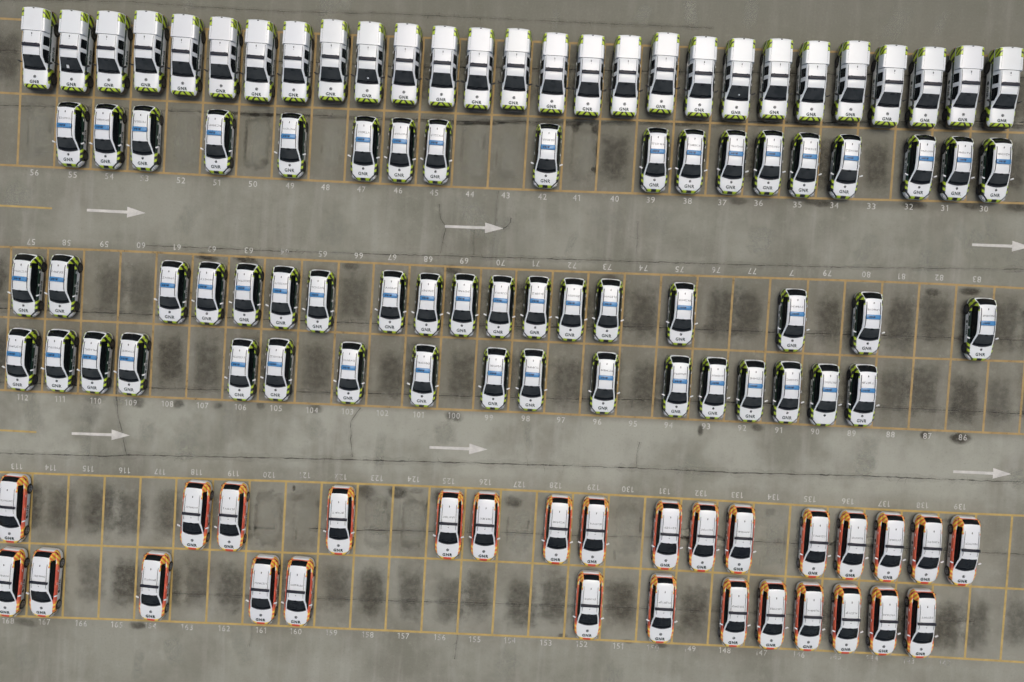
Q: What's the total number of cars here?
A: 82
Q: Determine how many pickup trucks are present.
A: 27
